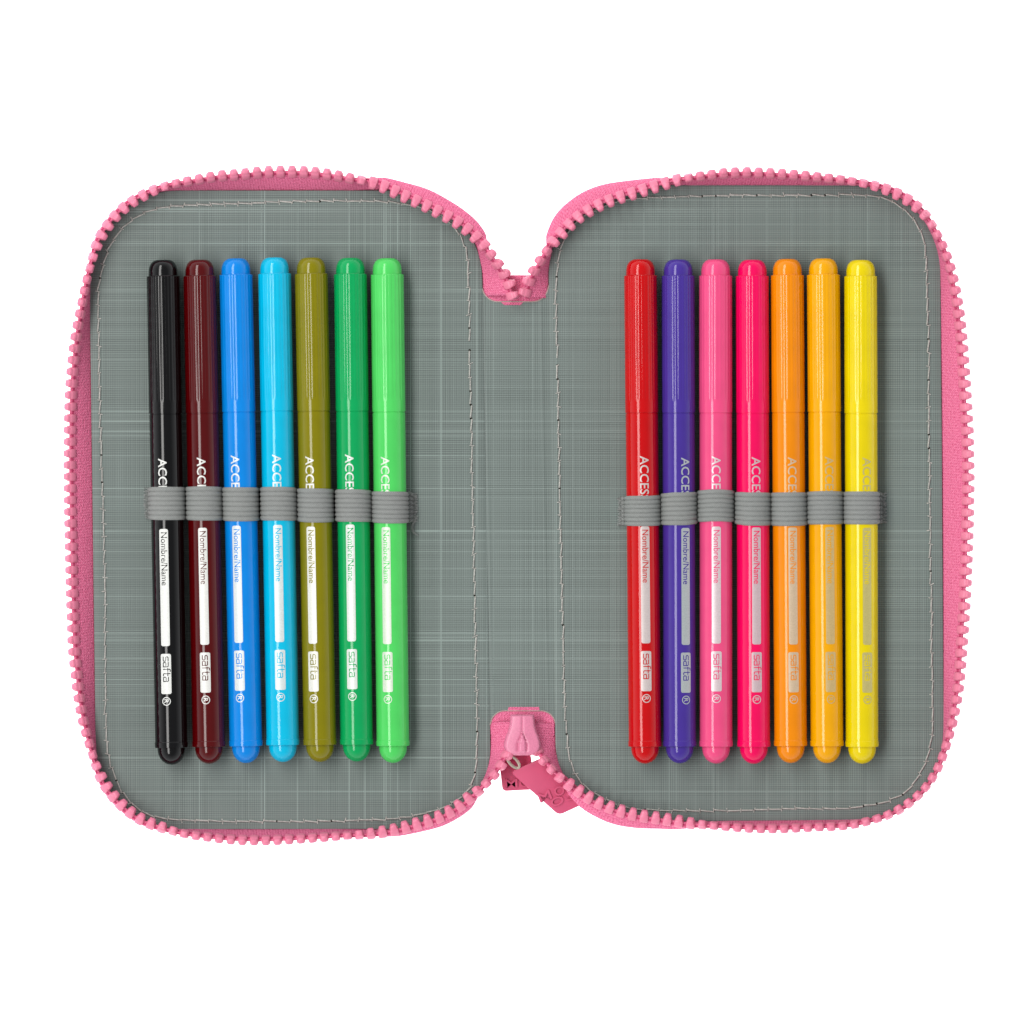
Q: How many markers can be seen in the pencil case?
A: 14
